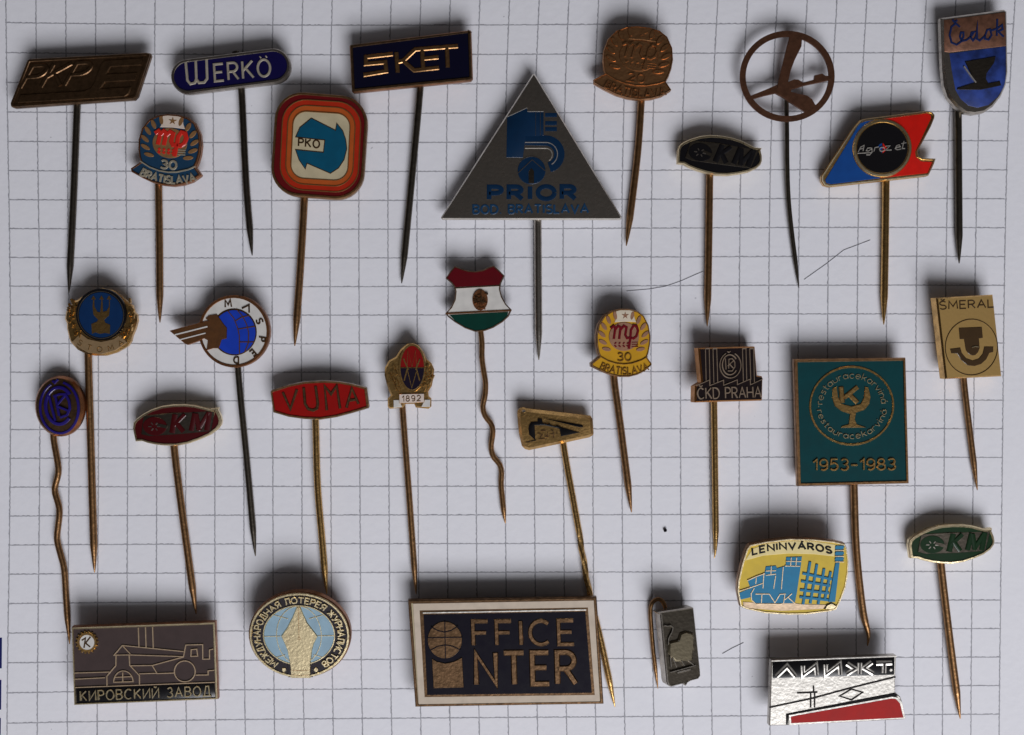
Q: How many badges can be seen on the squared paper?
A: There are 30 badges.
